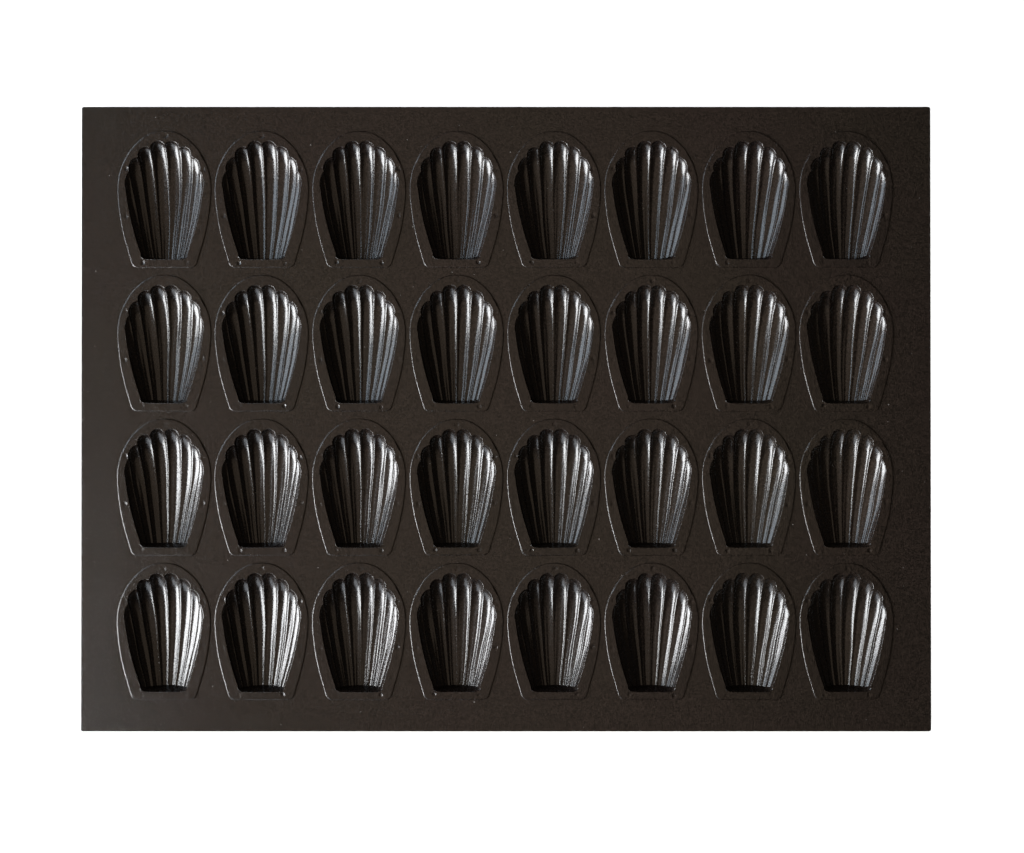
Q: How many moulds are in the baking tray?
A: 32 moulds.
